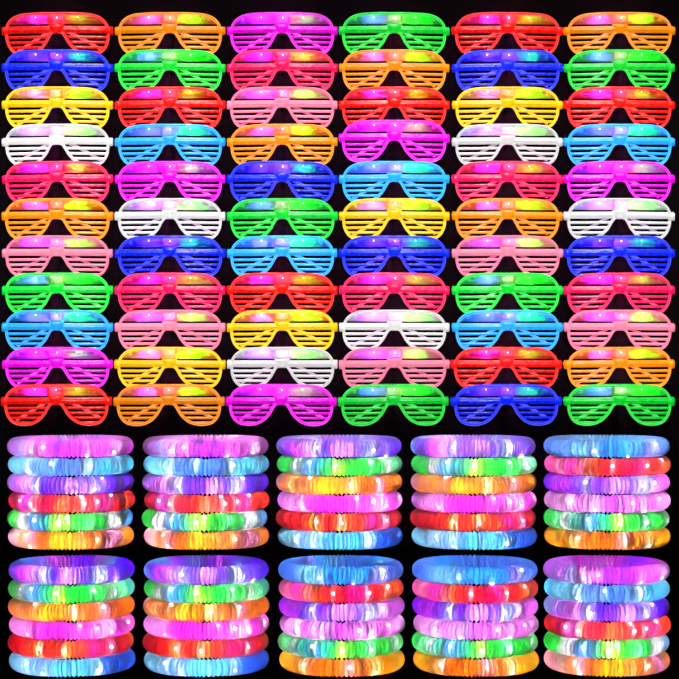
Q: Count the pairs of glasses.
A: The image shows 66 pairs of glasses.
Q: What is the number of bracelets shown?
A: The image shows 60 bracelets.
